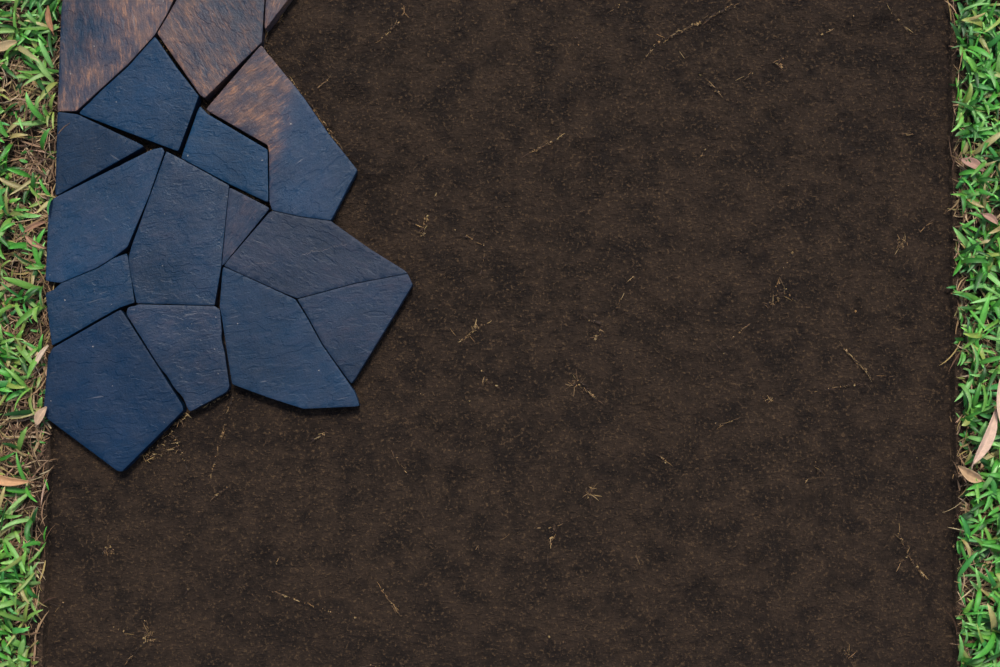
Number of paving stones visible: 16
